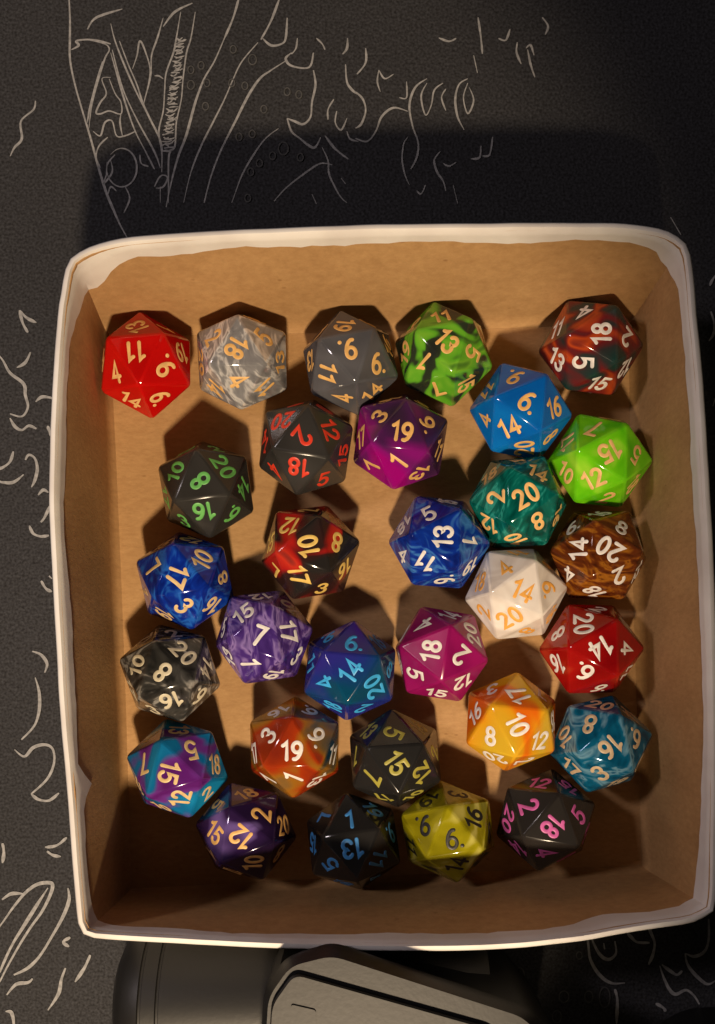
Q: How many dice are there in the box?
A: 30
